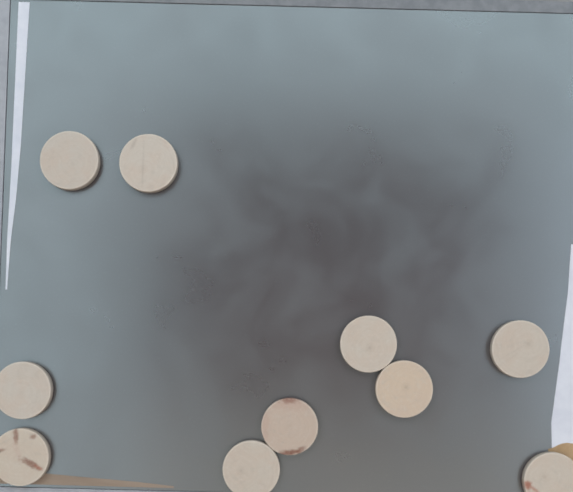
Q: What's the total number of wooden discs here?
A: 10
